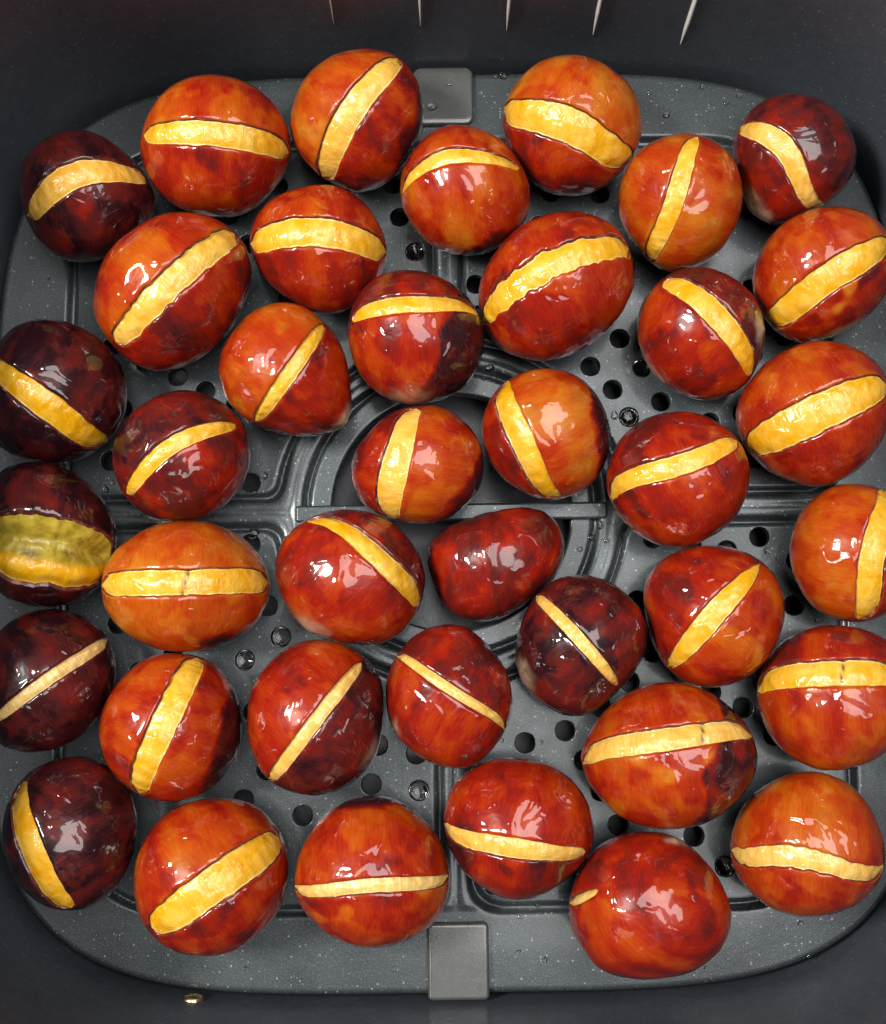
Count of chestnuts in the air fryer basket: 39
